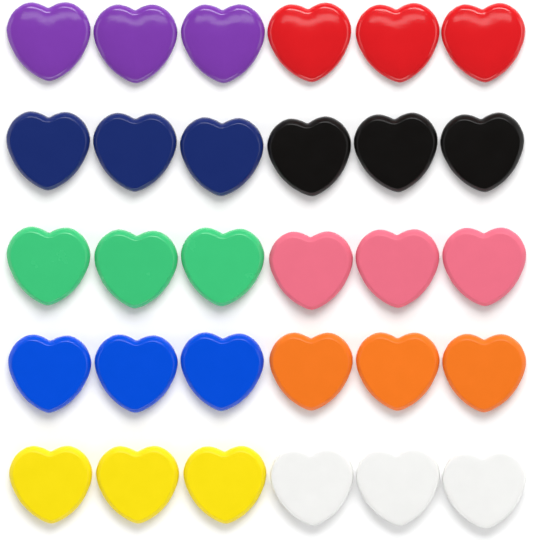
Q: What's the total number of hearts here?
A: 30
